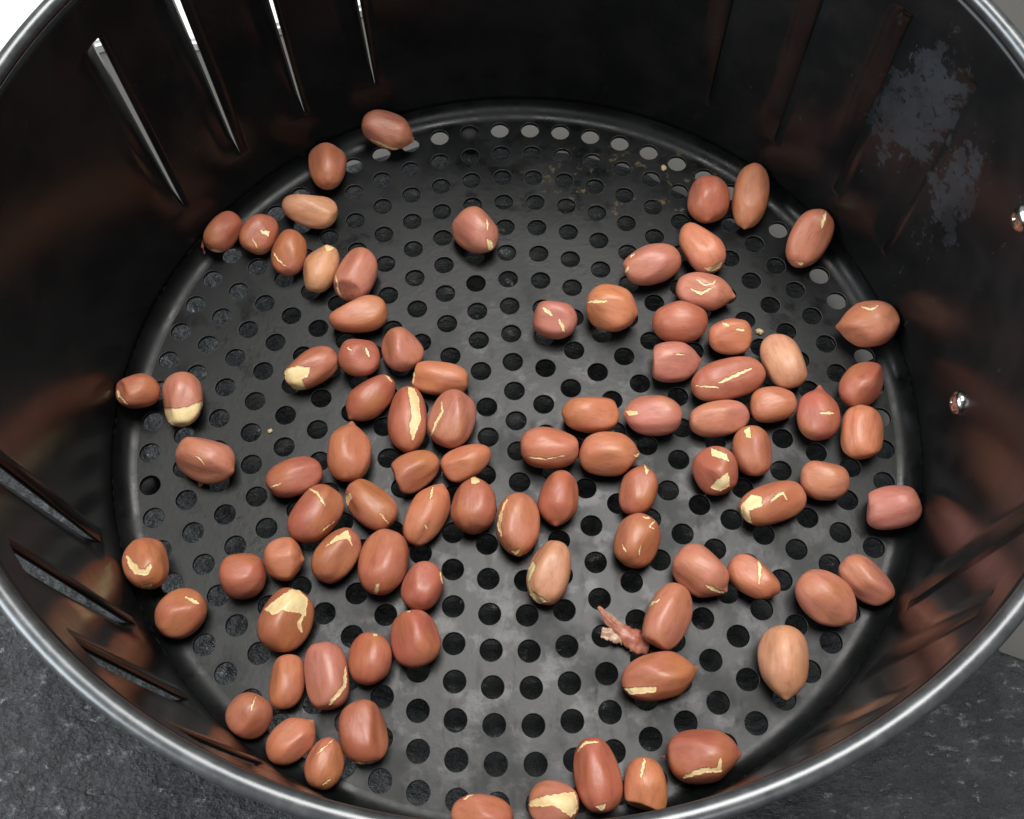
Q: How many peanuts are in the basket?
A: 89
